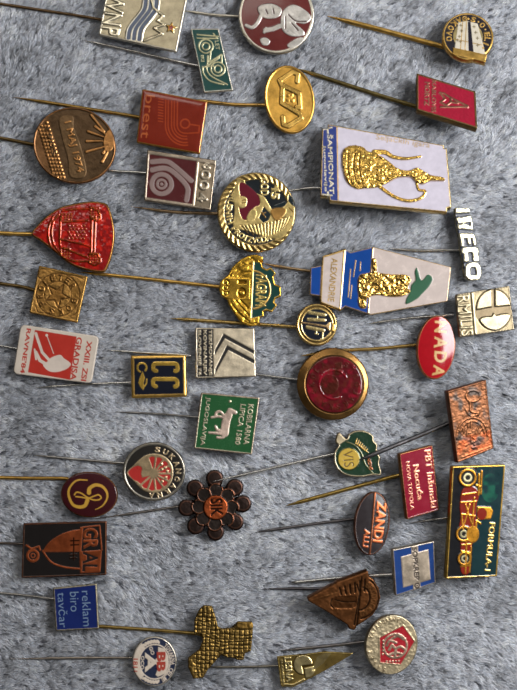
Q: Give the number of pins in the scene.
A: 40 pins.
